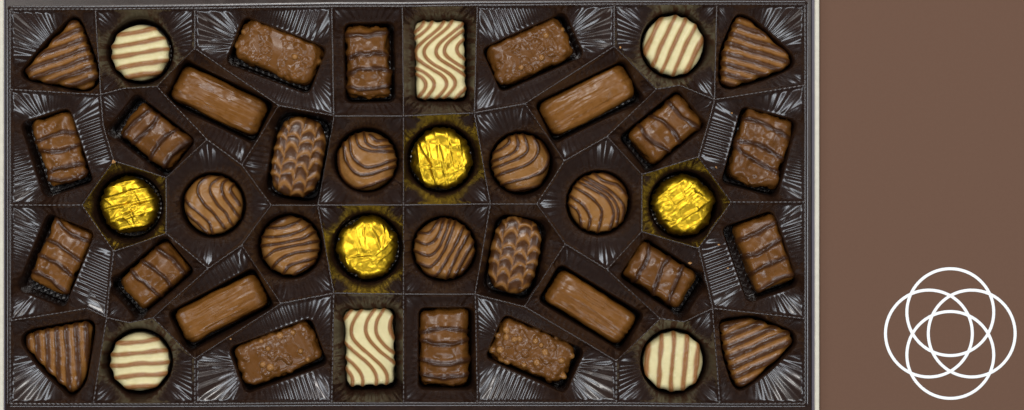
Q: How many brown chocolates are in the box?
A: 30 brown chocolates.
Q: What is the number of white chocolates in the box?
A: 6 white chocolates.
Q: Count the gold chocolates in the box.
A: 4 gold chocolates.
